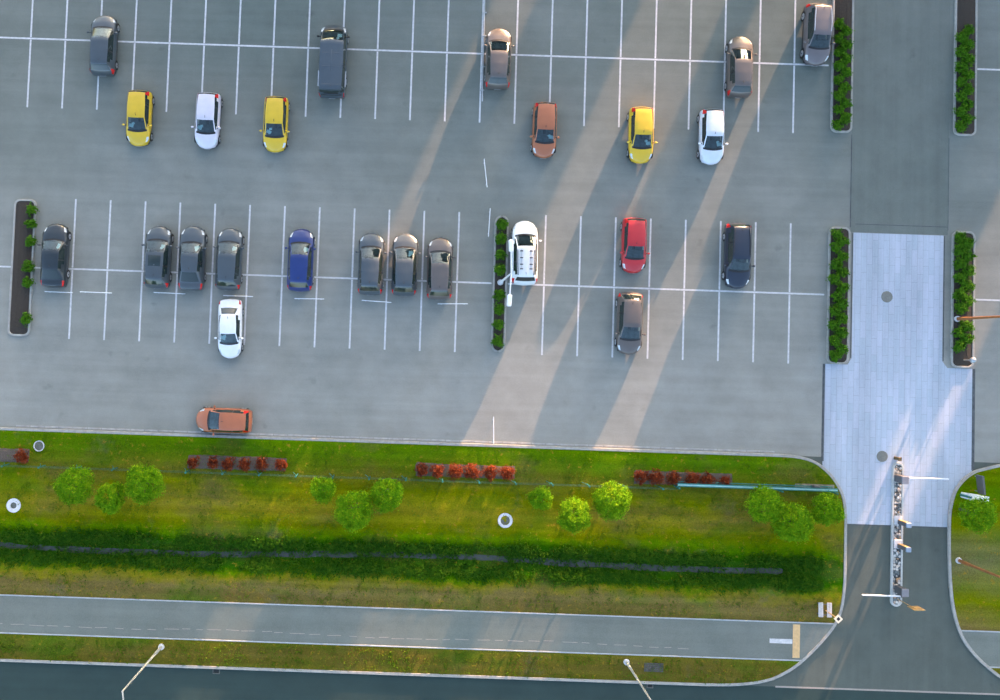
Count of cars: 25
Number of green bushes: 75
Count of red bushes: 19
